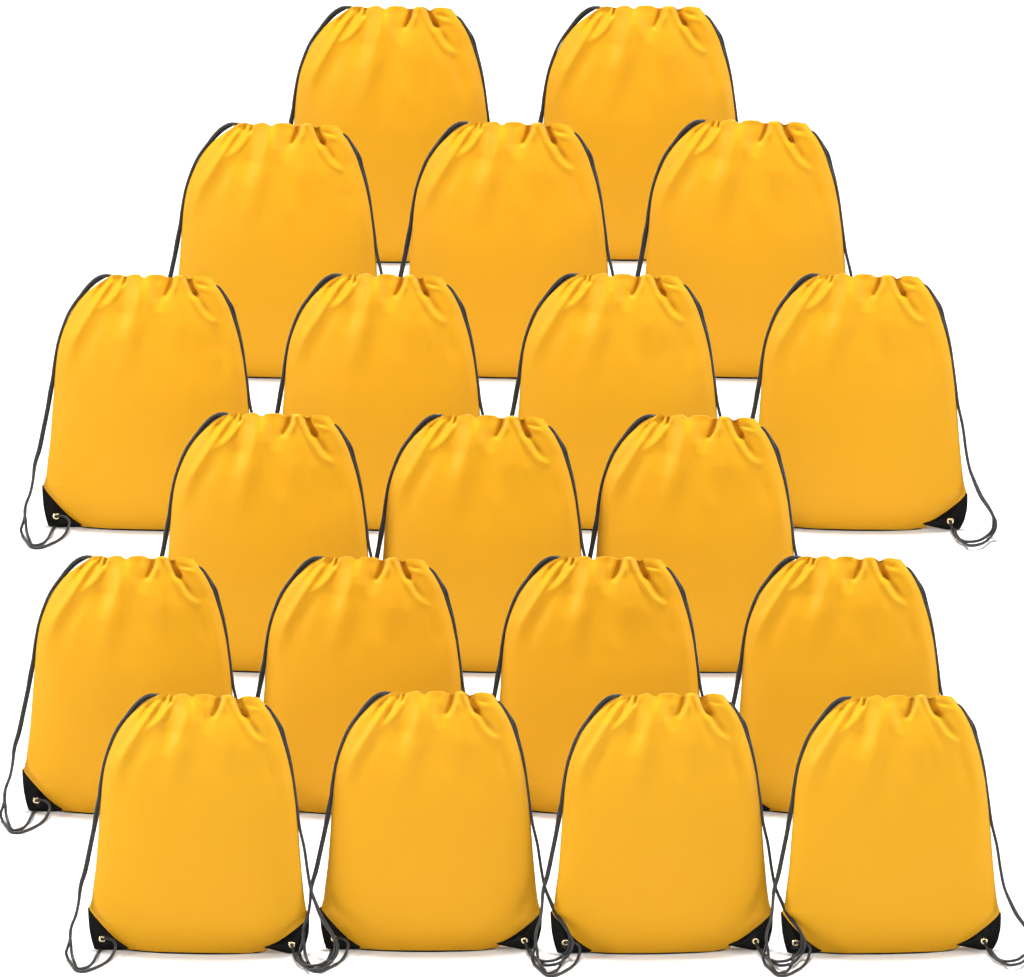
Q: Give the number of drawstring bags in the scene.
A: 20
